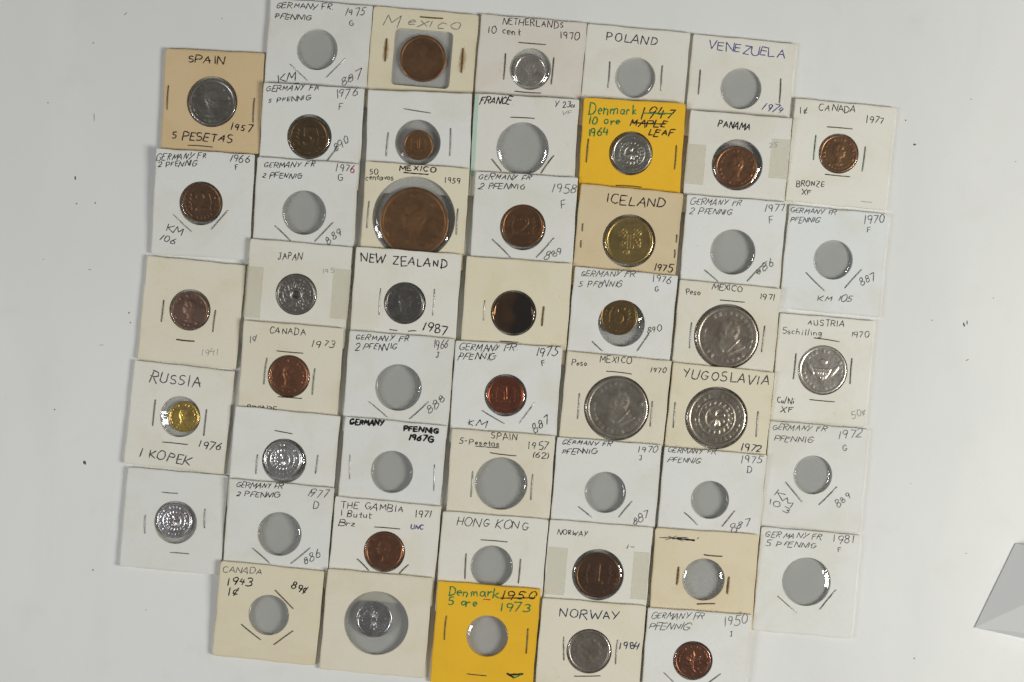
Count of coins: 31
